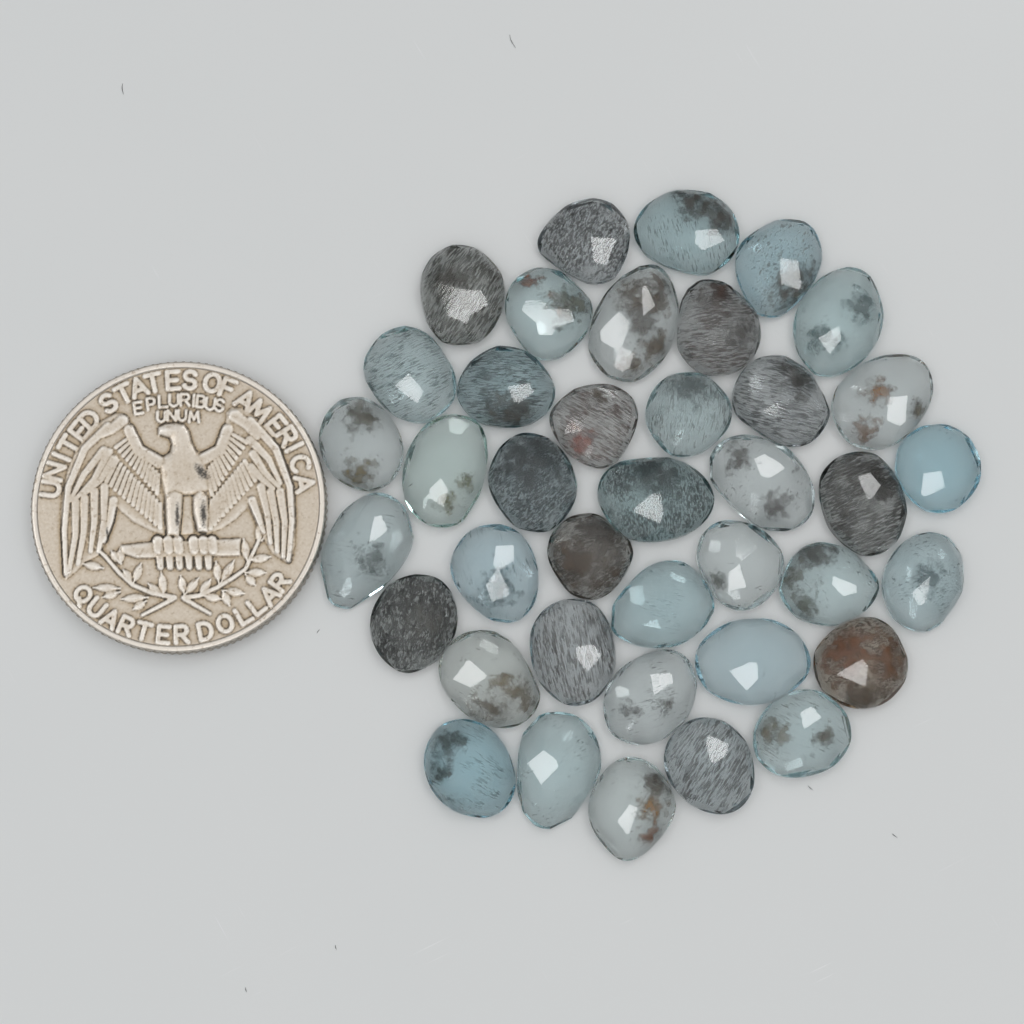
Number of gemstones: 39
